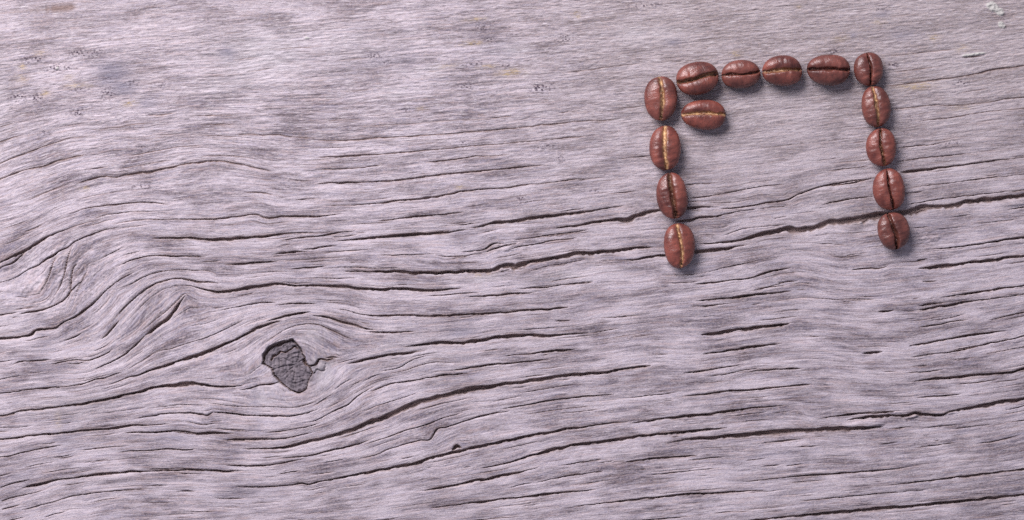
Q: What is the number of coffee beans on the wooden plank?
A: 14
